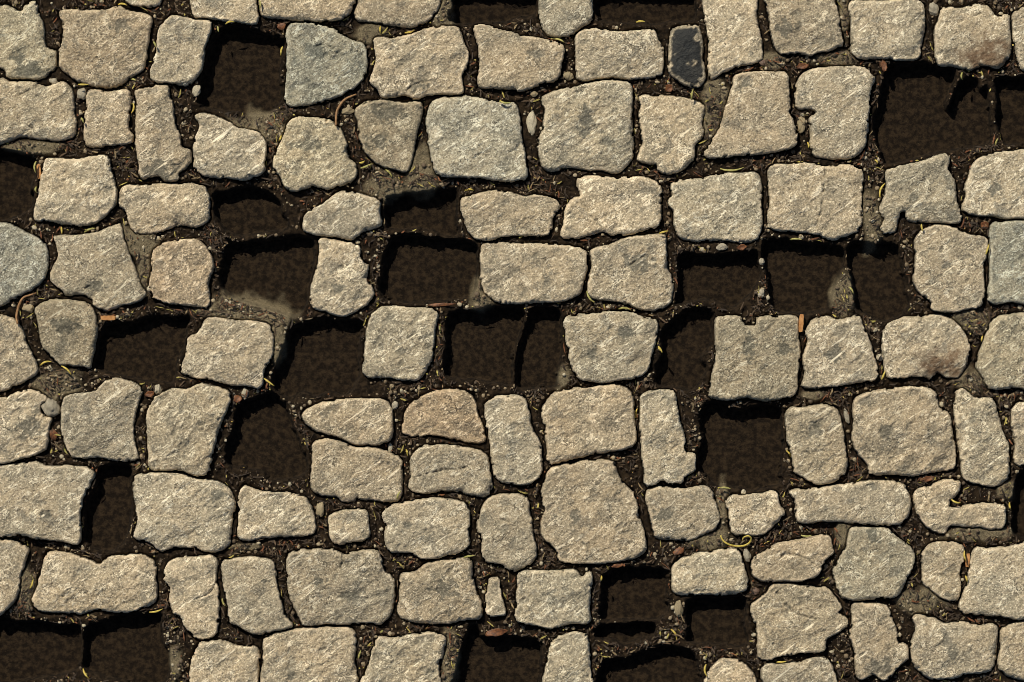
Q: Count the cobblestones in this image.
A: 103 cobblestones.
